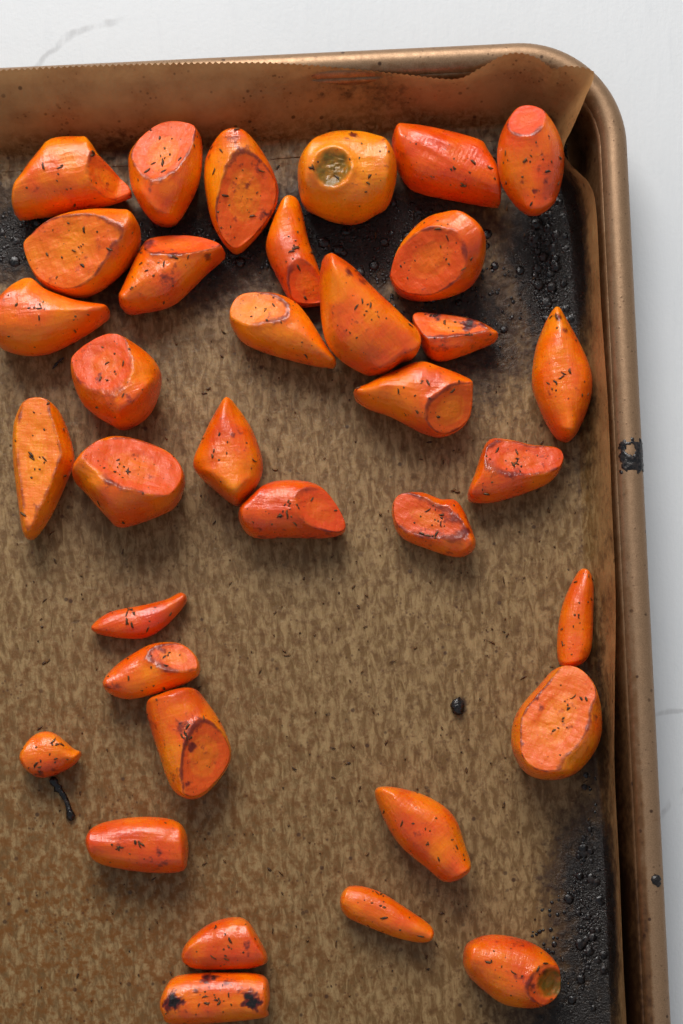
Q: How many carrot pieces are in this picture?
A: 35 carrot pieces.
